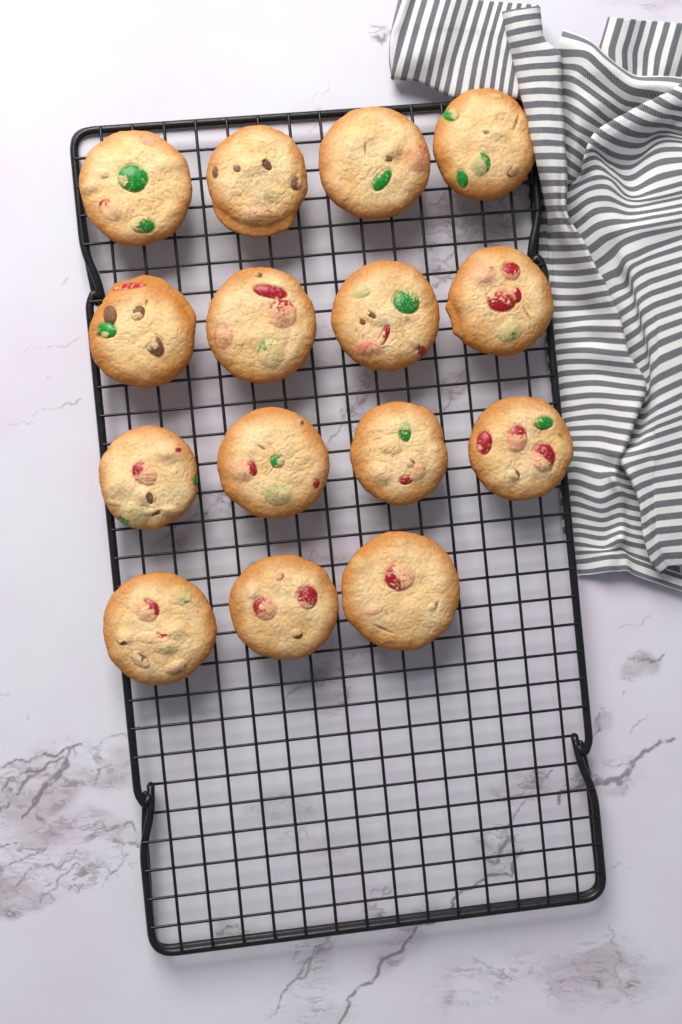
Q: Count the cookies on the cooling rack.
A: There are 15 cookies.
